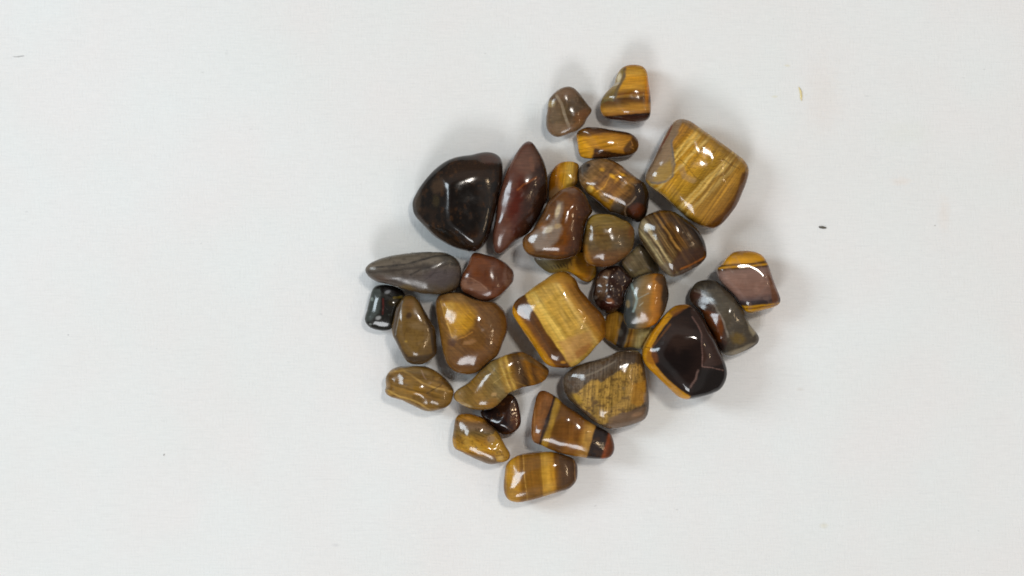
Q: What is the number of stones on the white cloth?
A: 32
